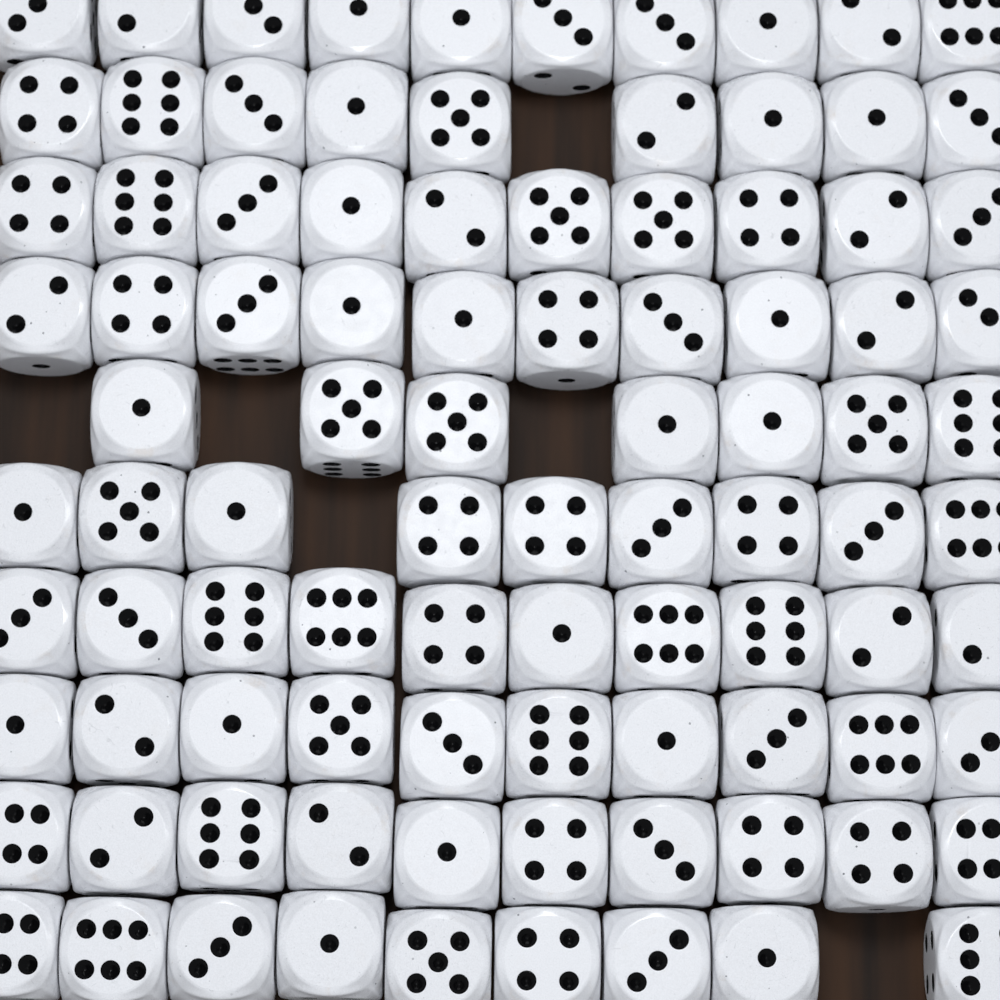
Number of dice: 94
